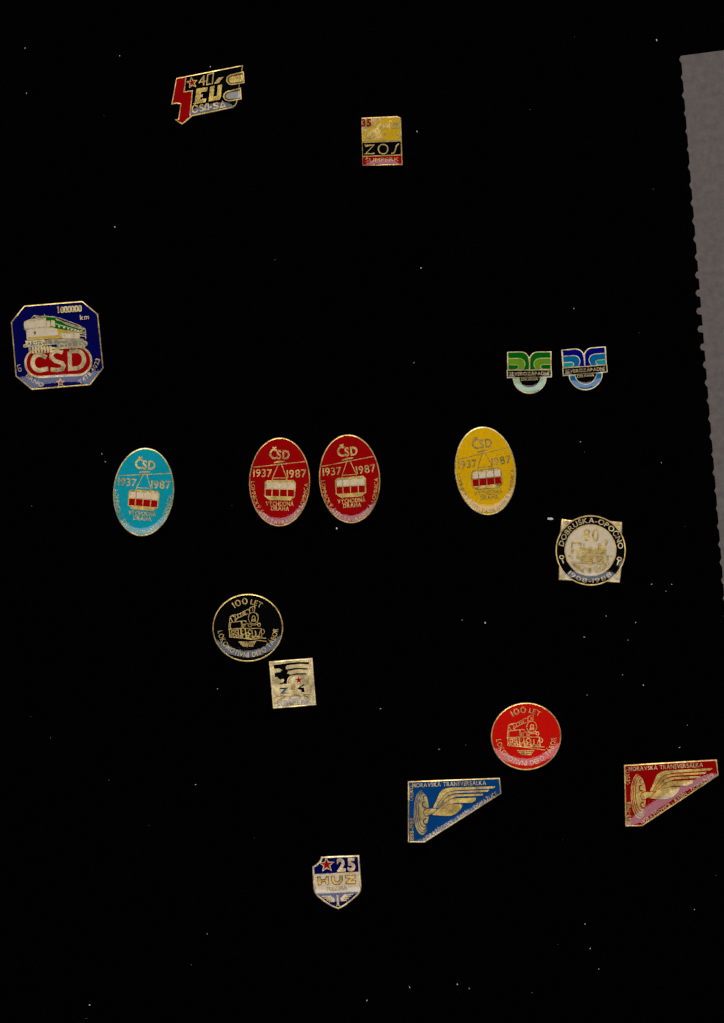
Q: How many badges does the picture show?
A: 16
